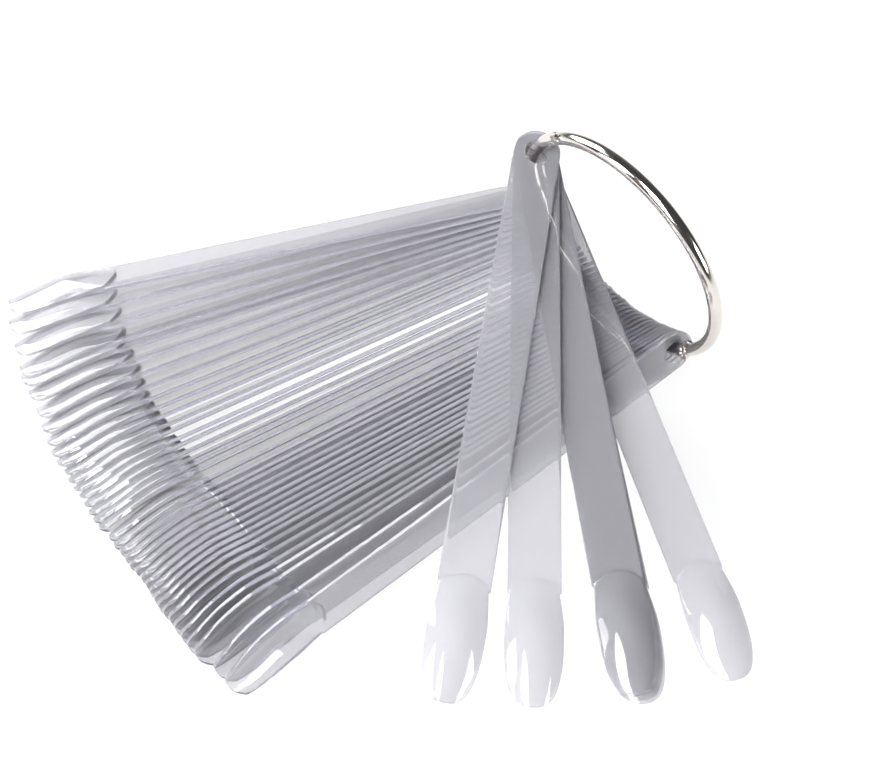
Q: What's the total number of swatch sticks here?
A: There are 45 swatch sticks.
